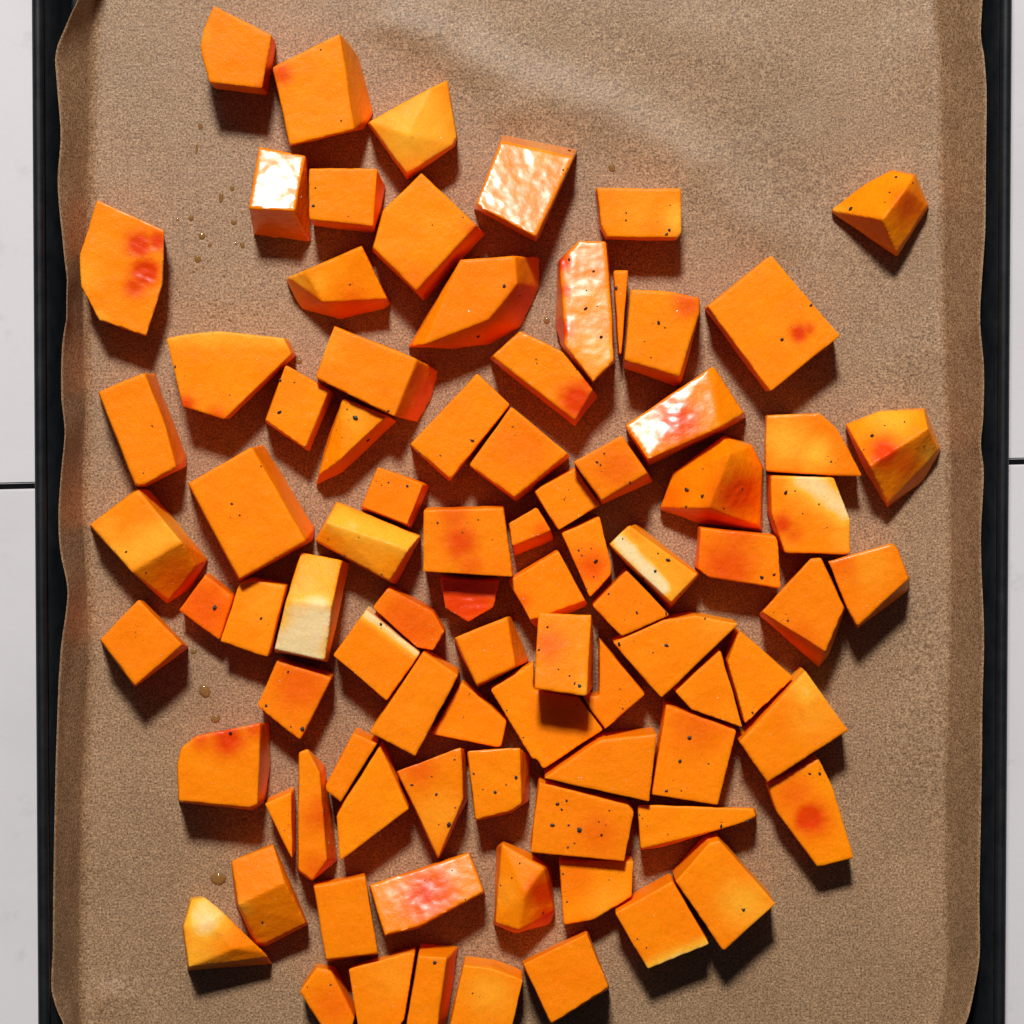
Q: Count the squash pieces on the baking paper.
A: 87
